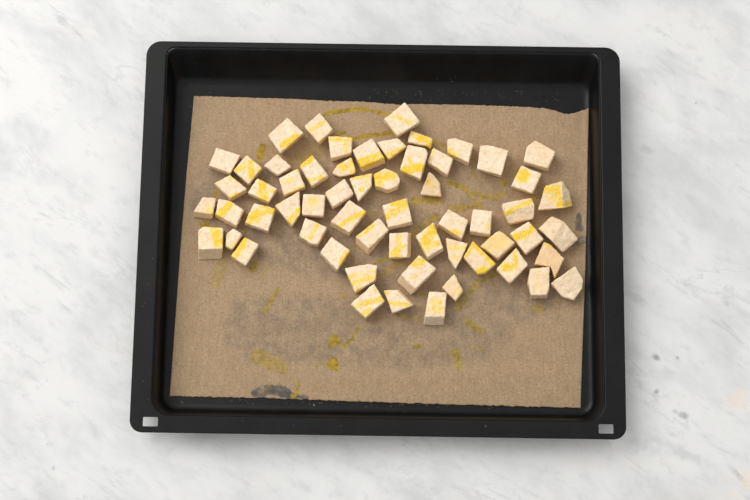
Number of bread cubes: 59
